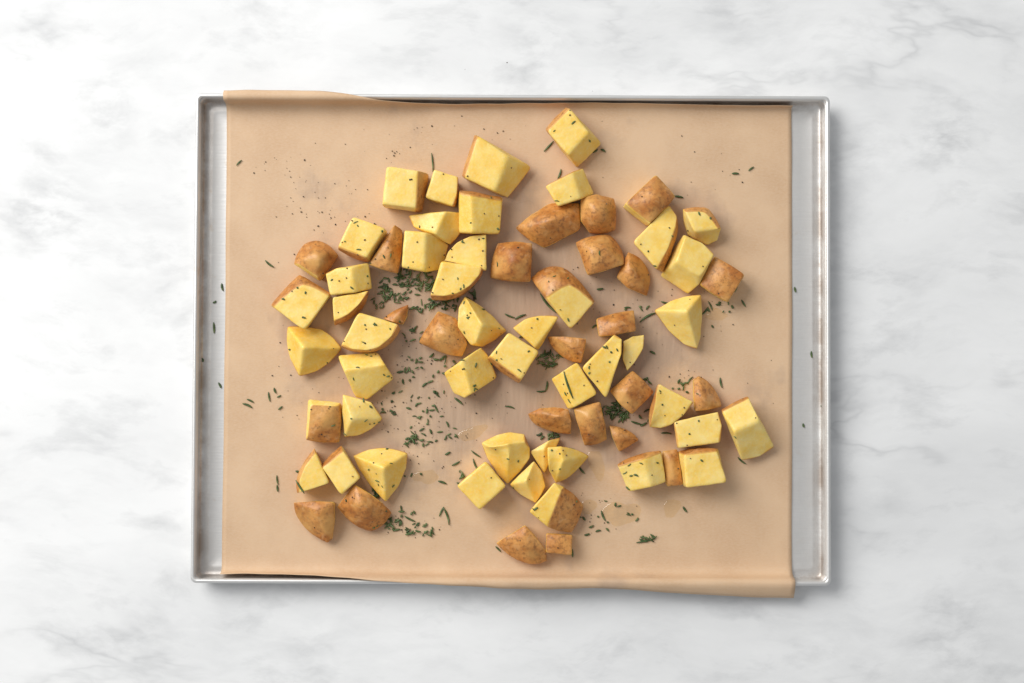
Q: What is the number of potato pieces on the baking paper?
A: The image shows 68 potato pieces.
